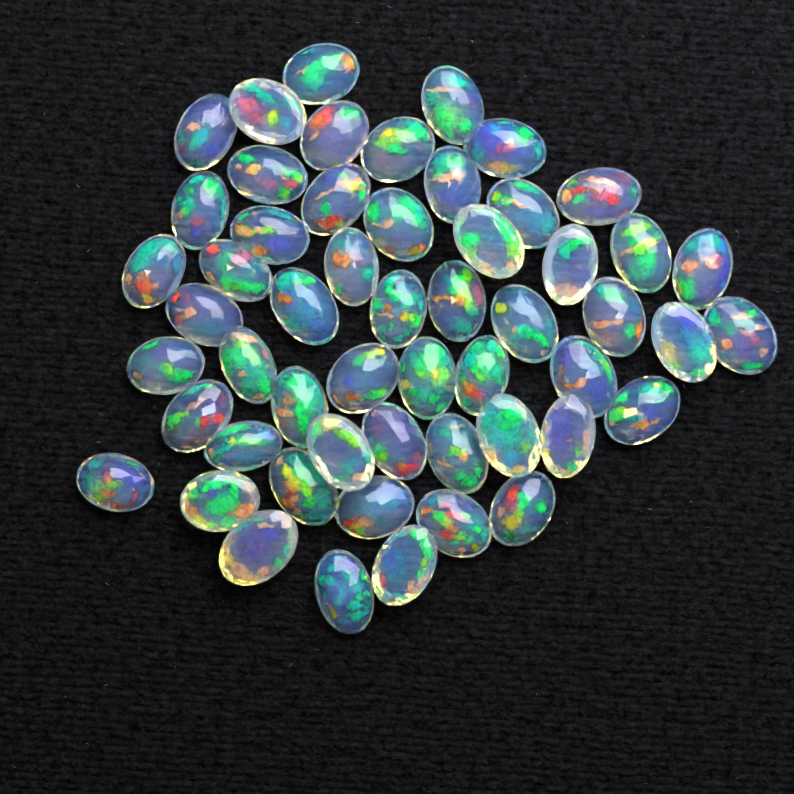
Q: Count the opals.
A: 54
